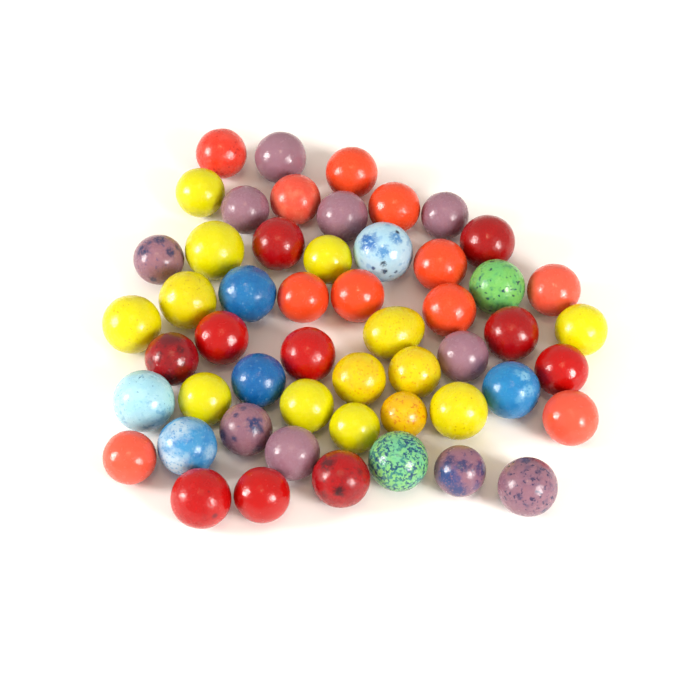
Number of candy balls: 53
